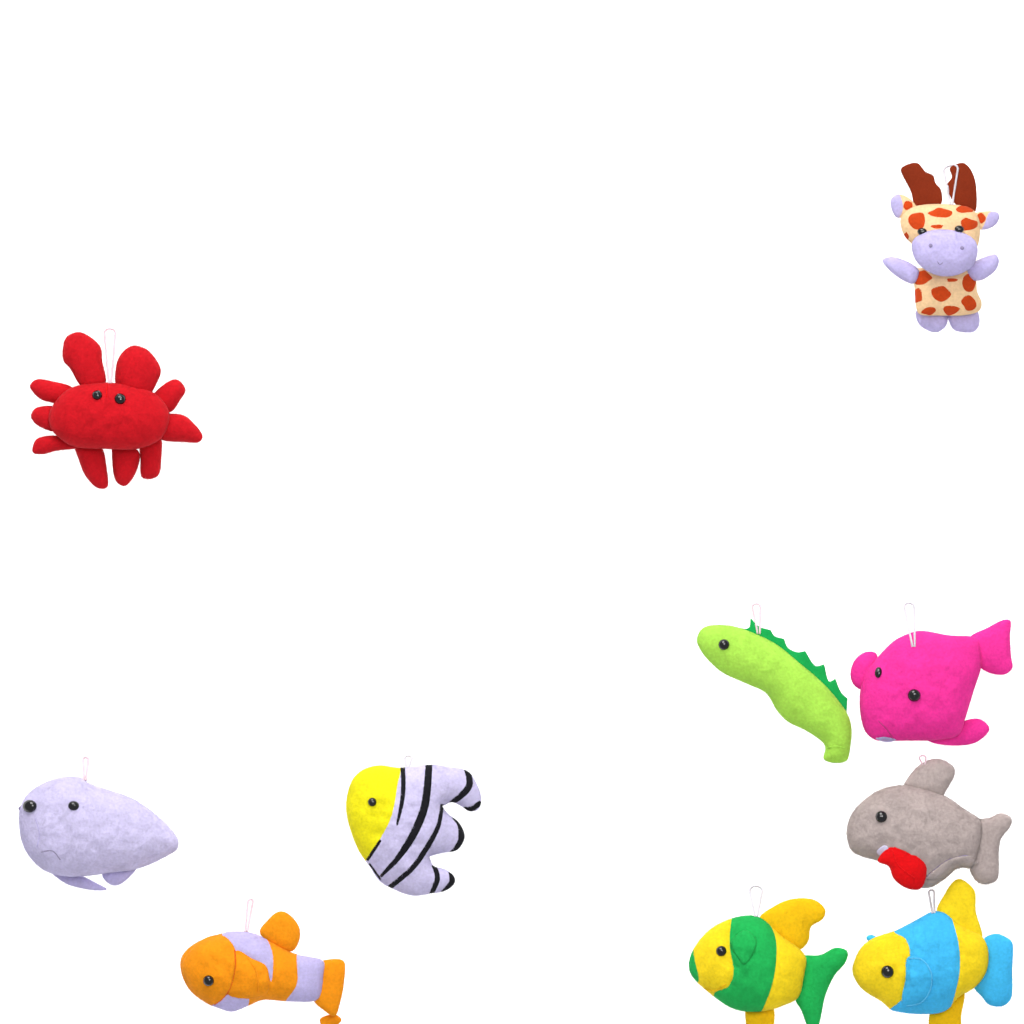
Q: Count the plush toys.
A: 10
